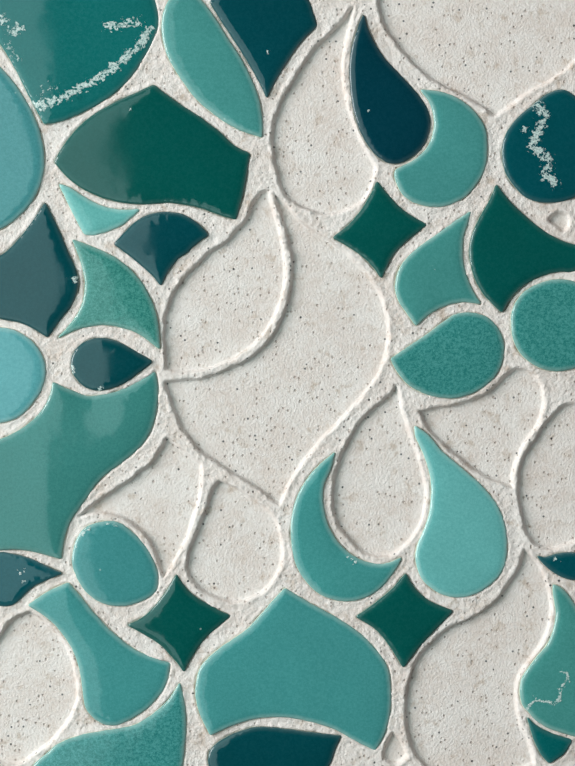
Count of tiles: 33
